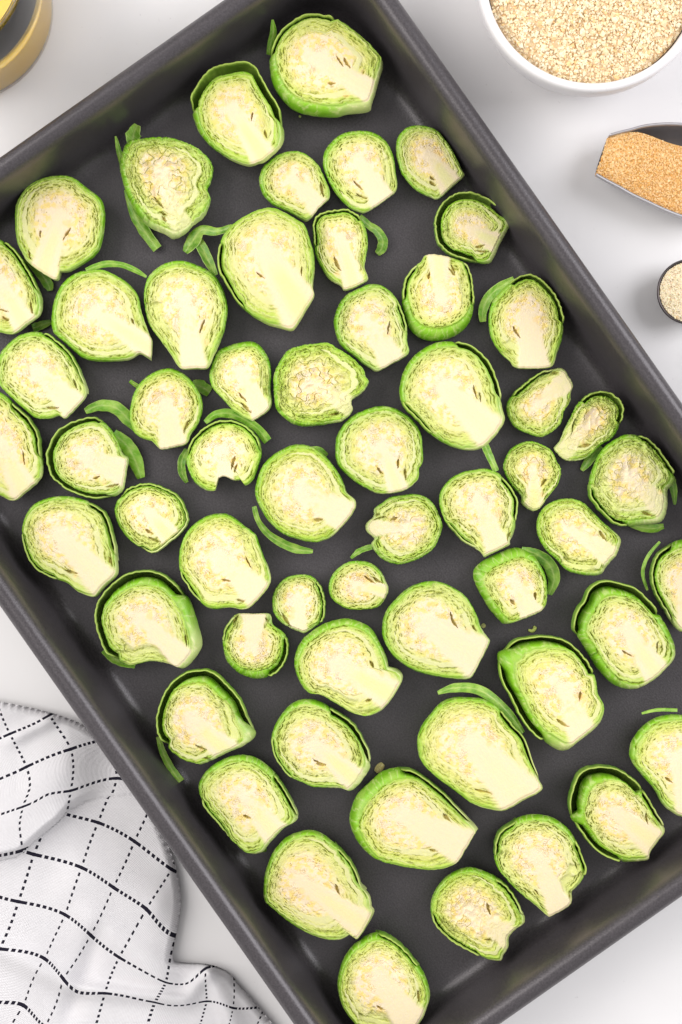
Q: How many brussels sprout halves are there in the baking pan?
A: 57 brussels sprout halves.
